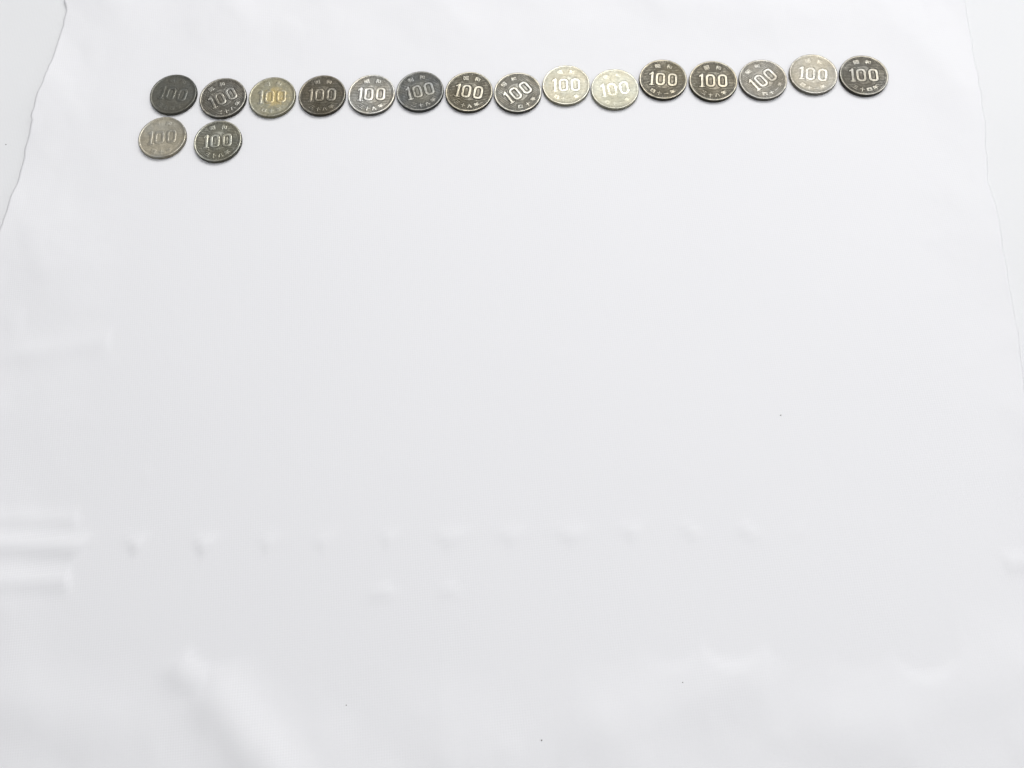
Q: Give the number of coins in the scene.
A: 17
